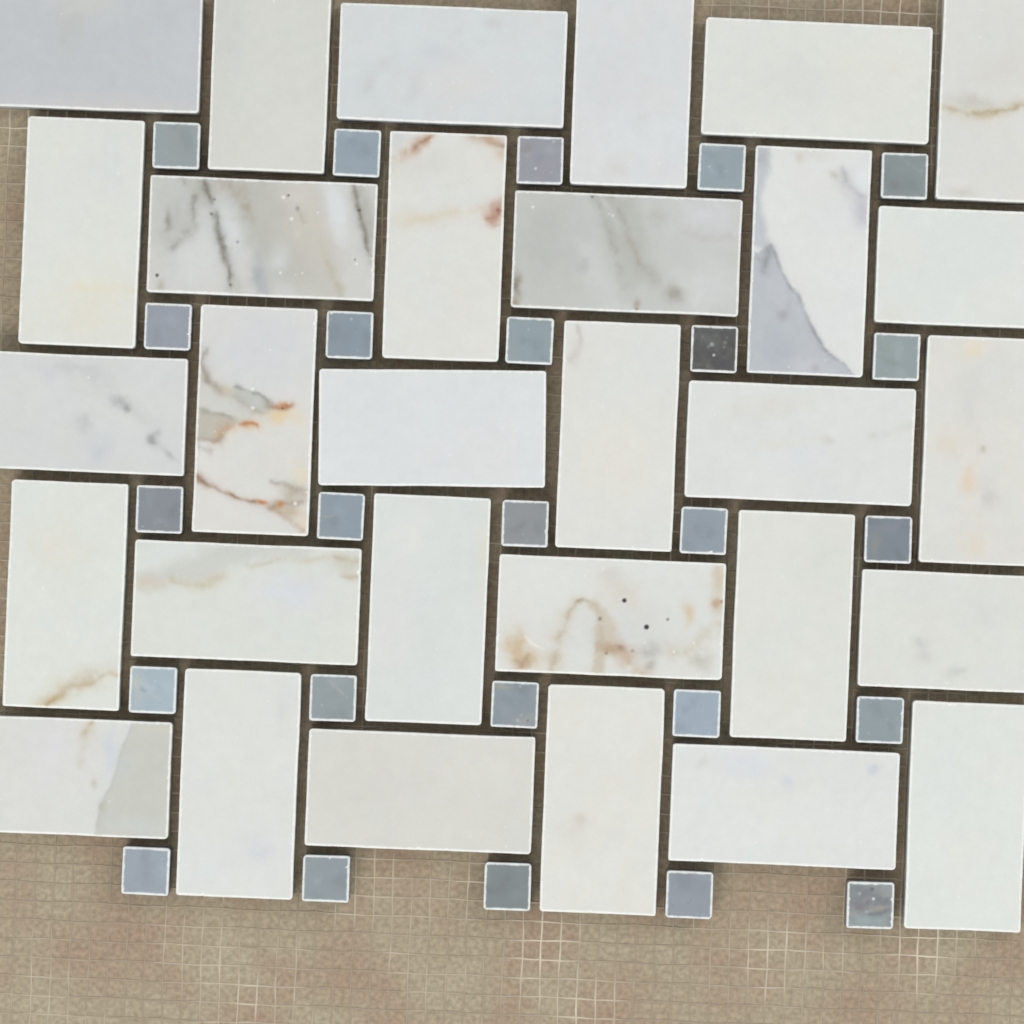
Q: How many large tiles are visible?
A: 30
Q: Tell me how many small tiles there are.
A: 25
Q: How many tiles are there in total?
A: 55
